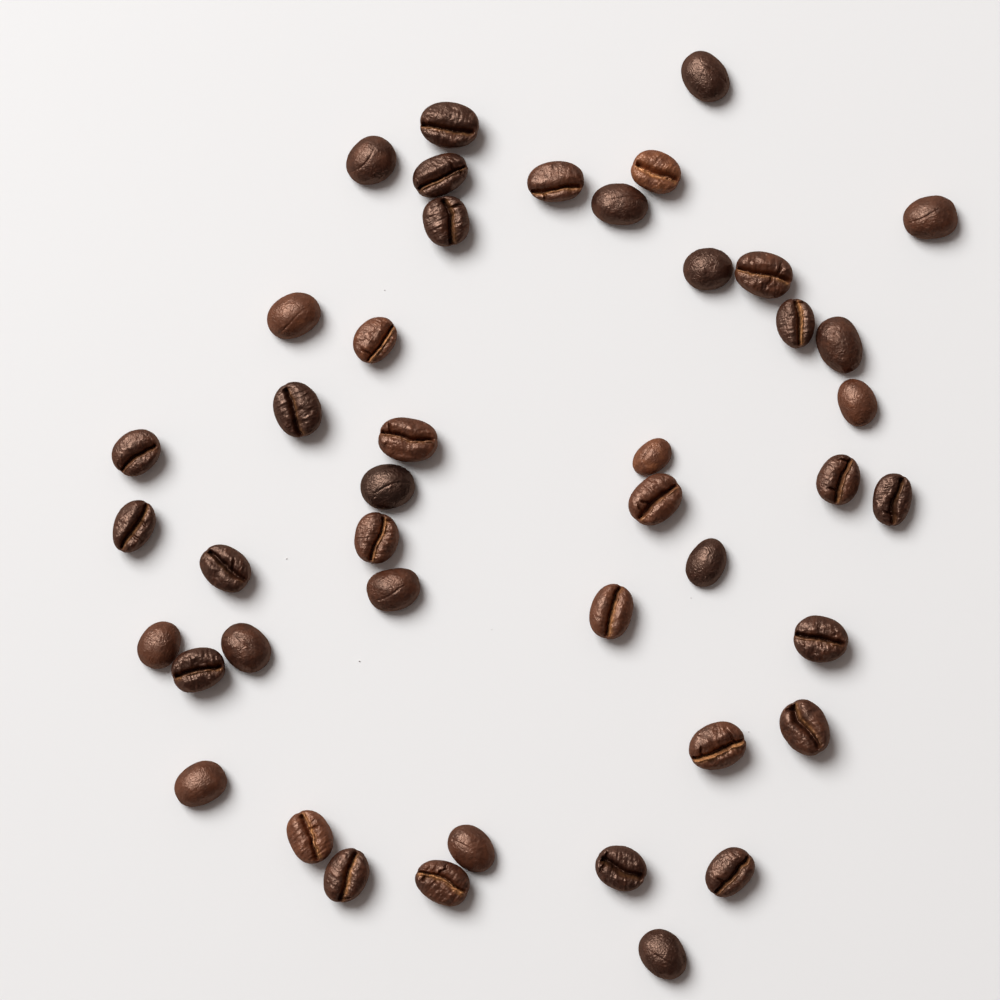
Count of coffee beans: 44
